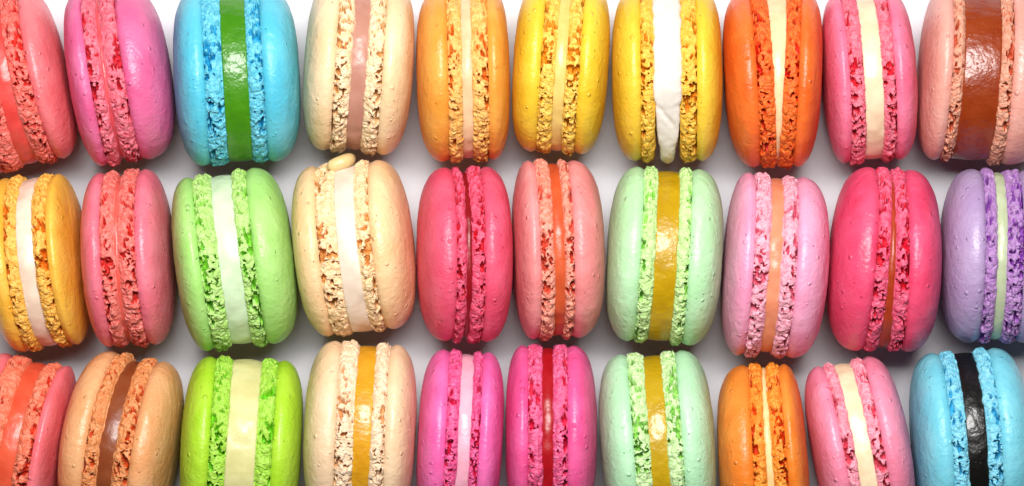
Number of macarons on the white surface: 30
